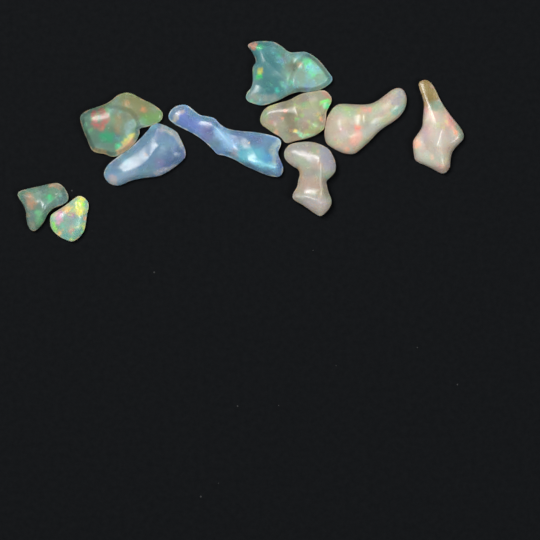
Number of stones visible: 10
